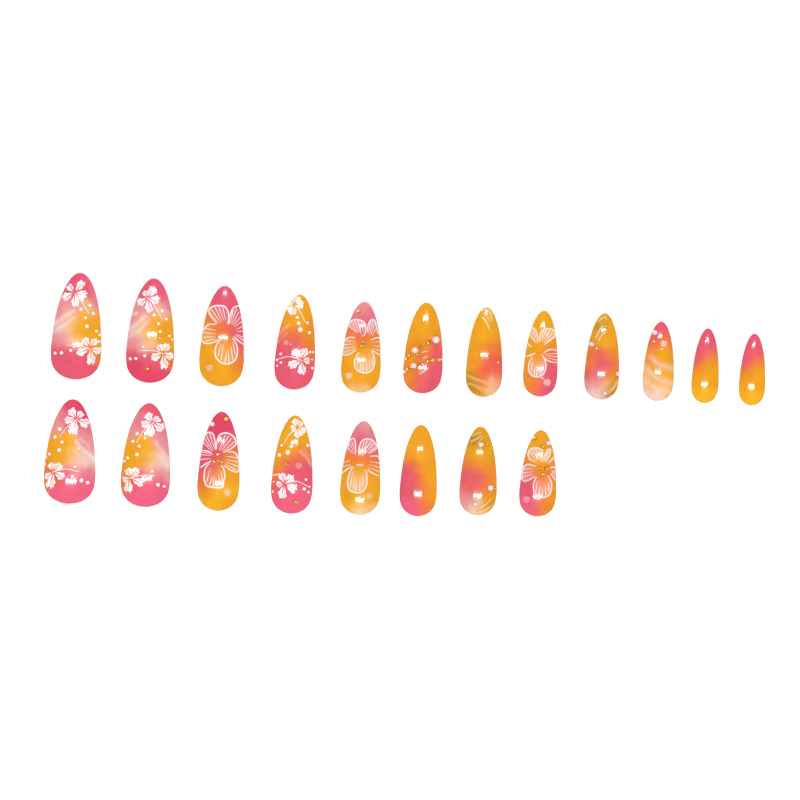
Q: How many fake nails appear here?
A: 20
